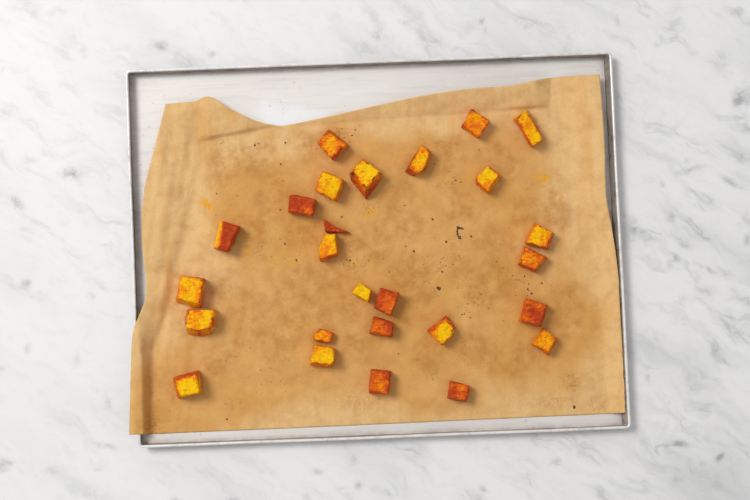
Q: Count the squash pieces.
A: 26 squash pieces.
